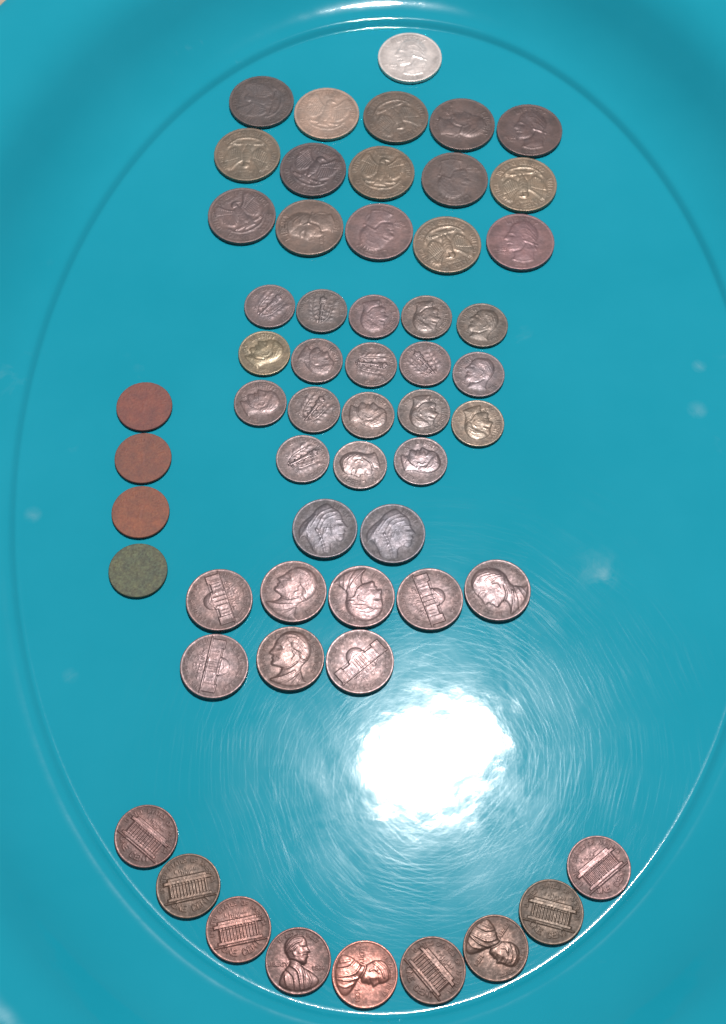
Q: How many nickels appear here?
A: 10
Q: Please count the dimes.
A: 18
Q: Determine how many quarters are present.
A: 16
